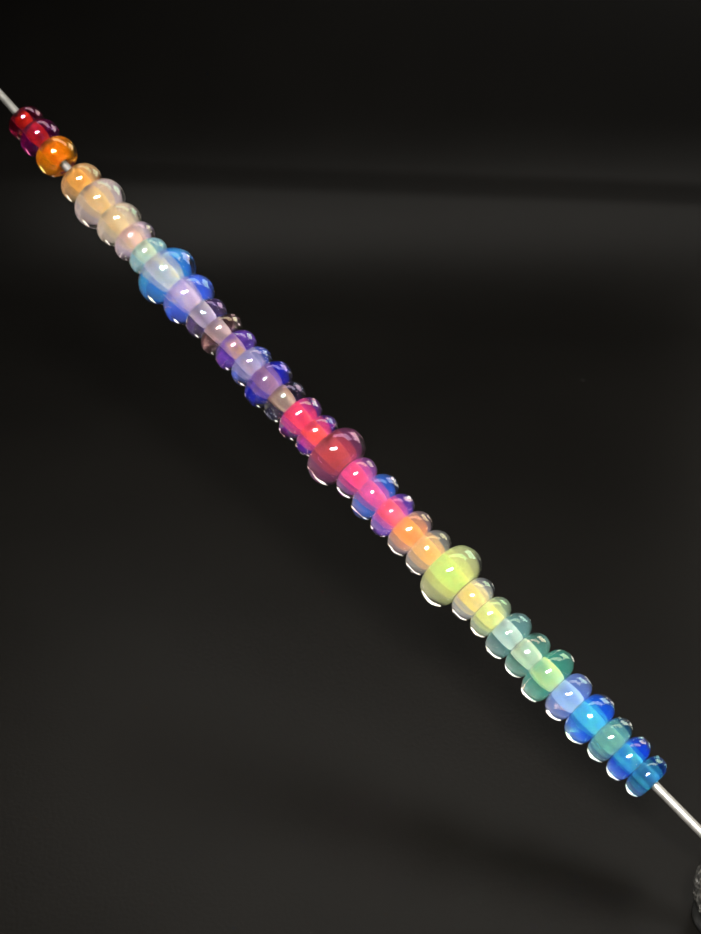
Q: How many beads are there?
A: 35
